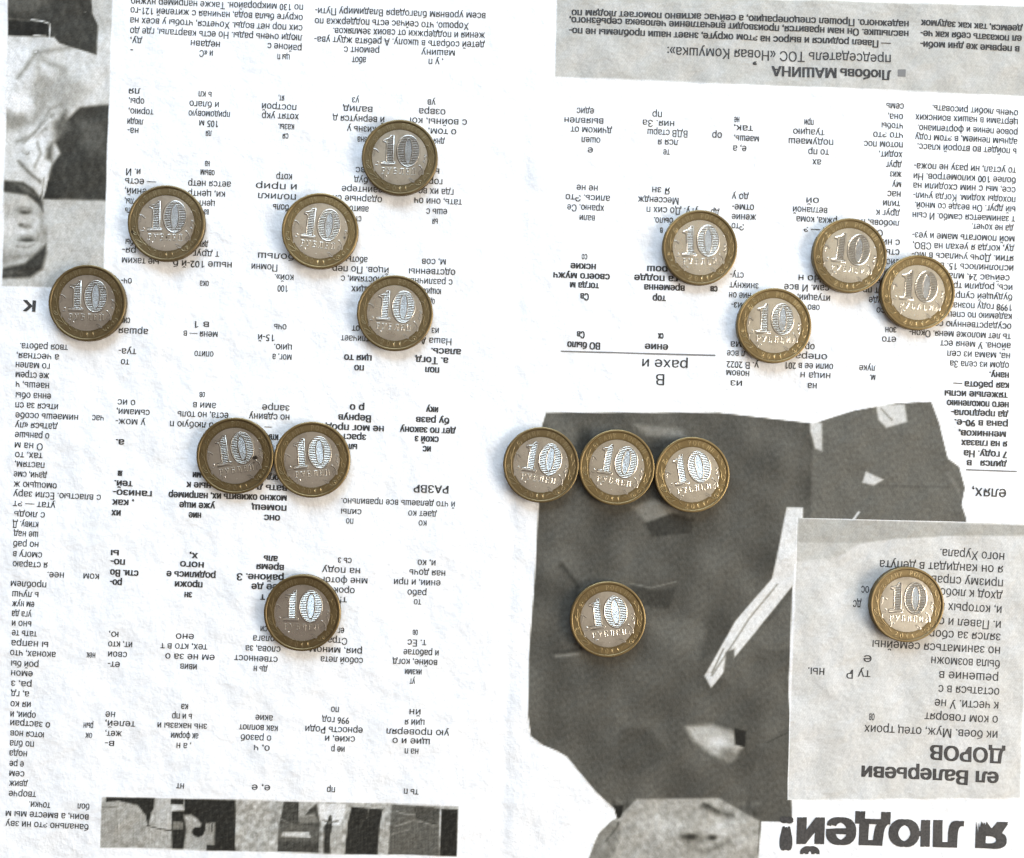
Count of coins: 17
